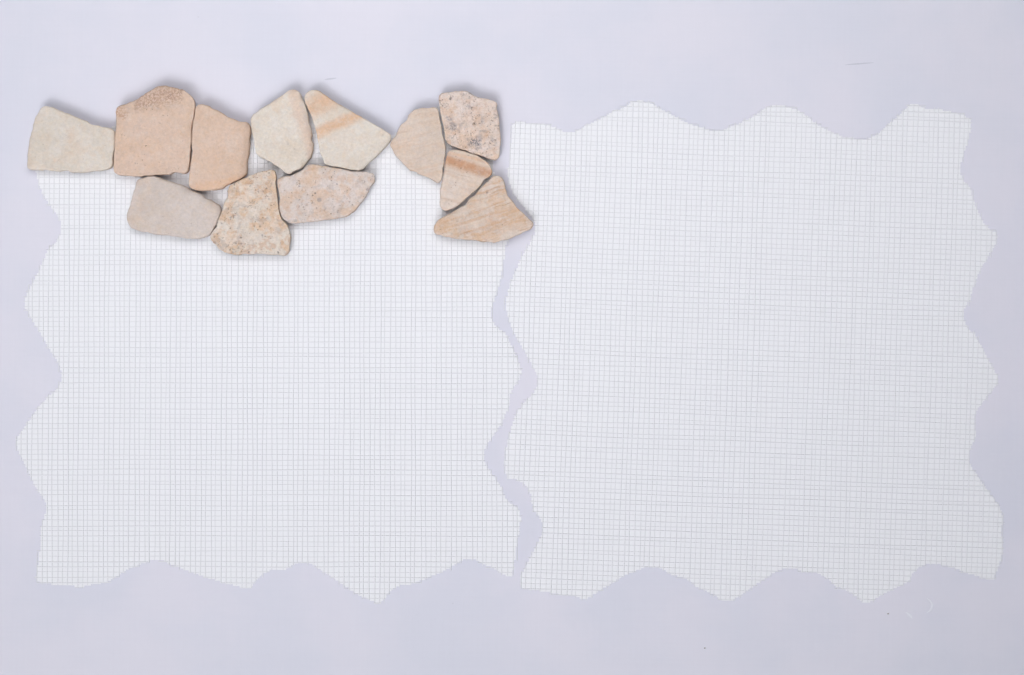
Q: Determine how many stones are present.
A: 12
